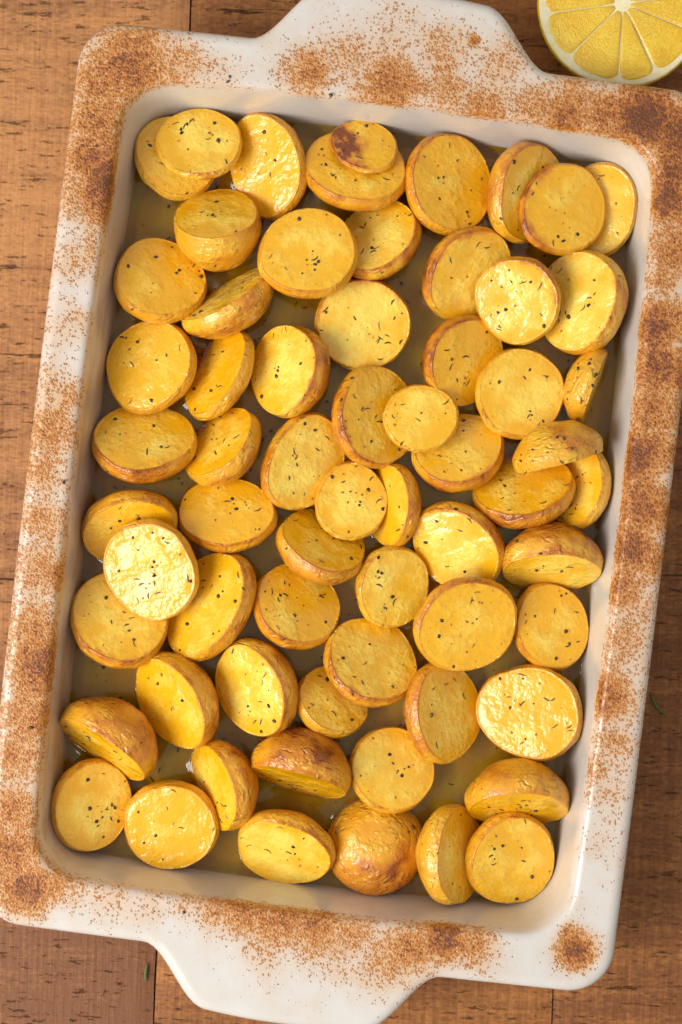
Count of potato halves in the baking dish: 64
